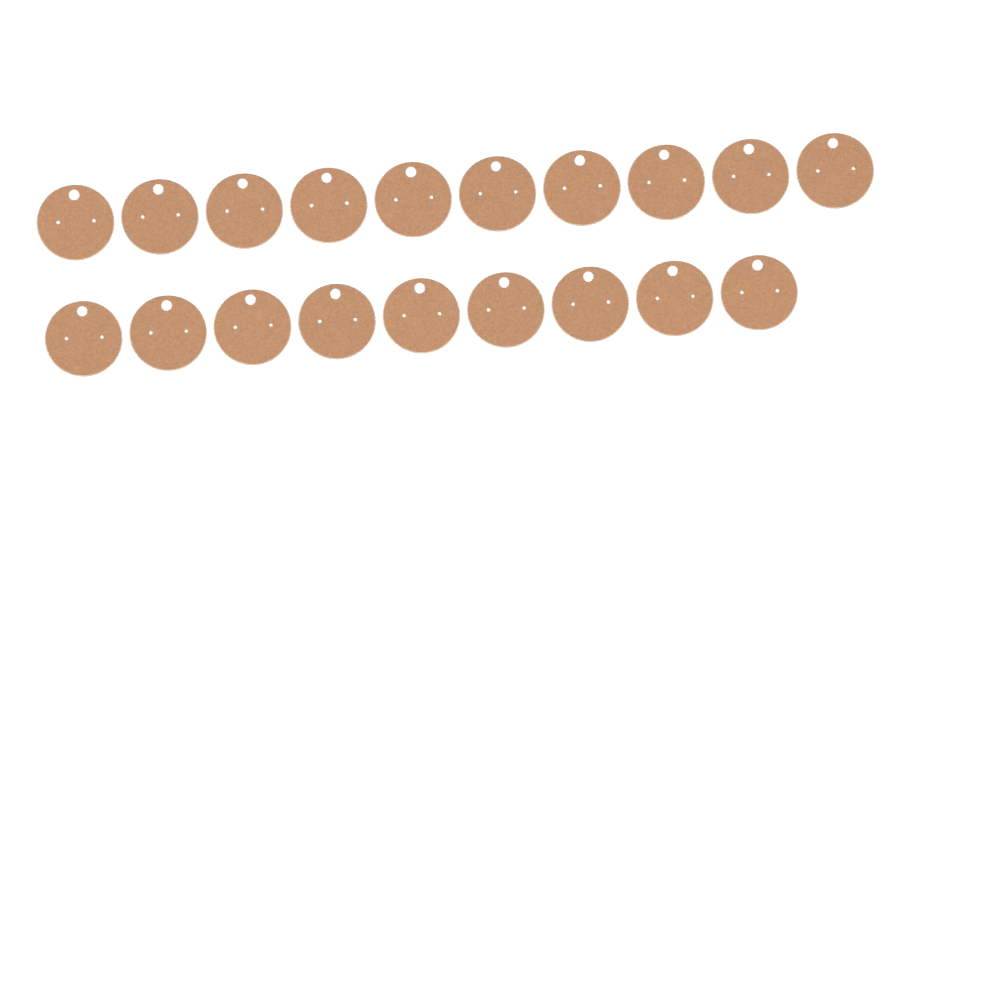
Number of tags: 19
